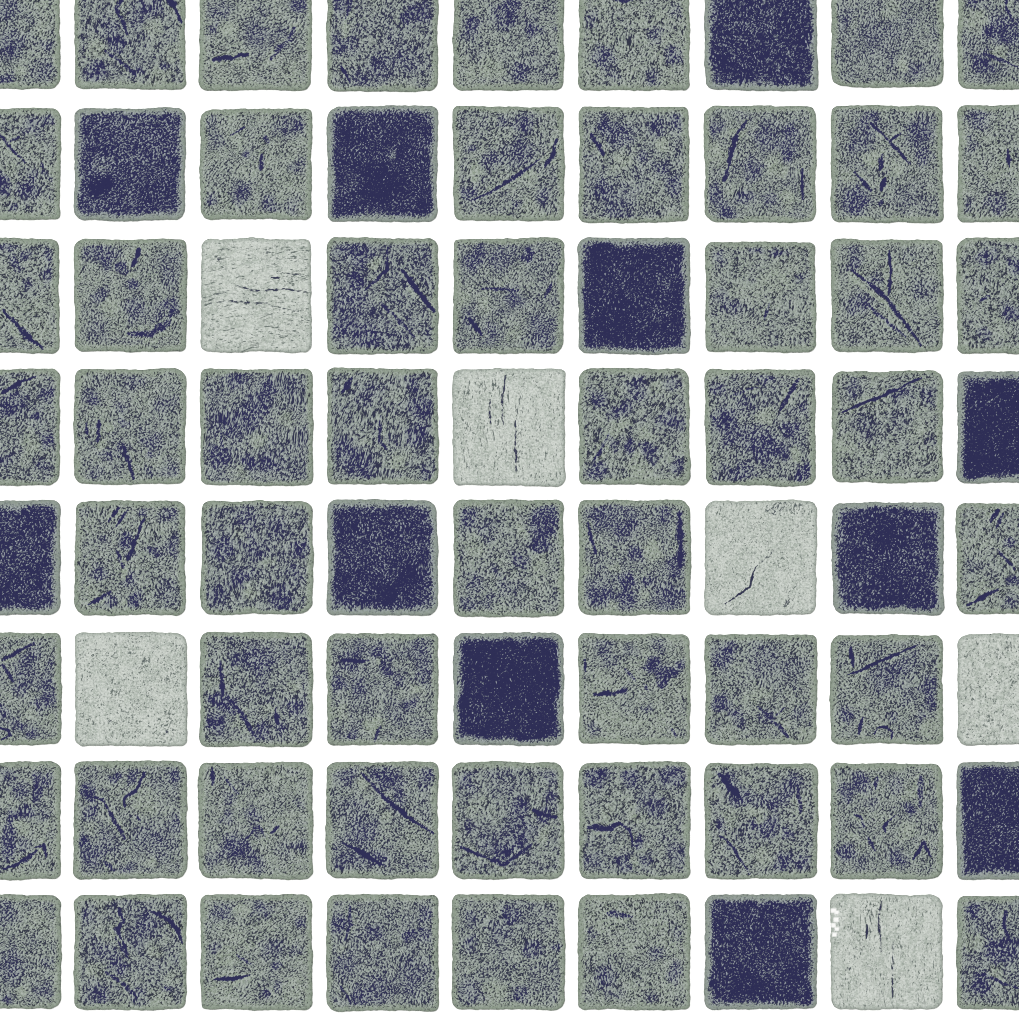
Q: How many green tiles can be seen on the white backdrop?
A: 55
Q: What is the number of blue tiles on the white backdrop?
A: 11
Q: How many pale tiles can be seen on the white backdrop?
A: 6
